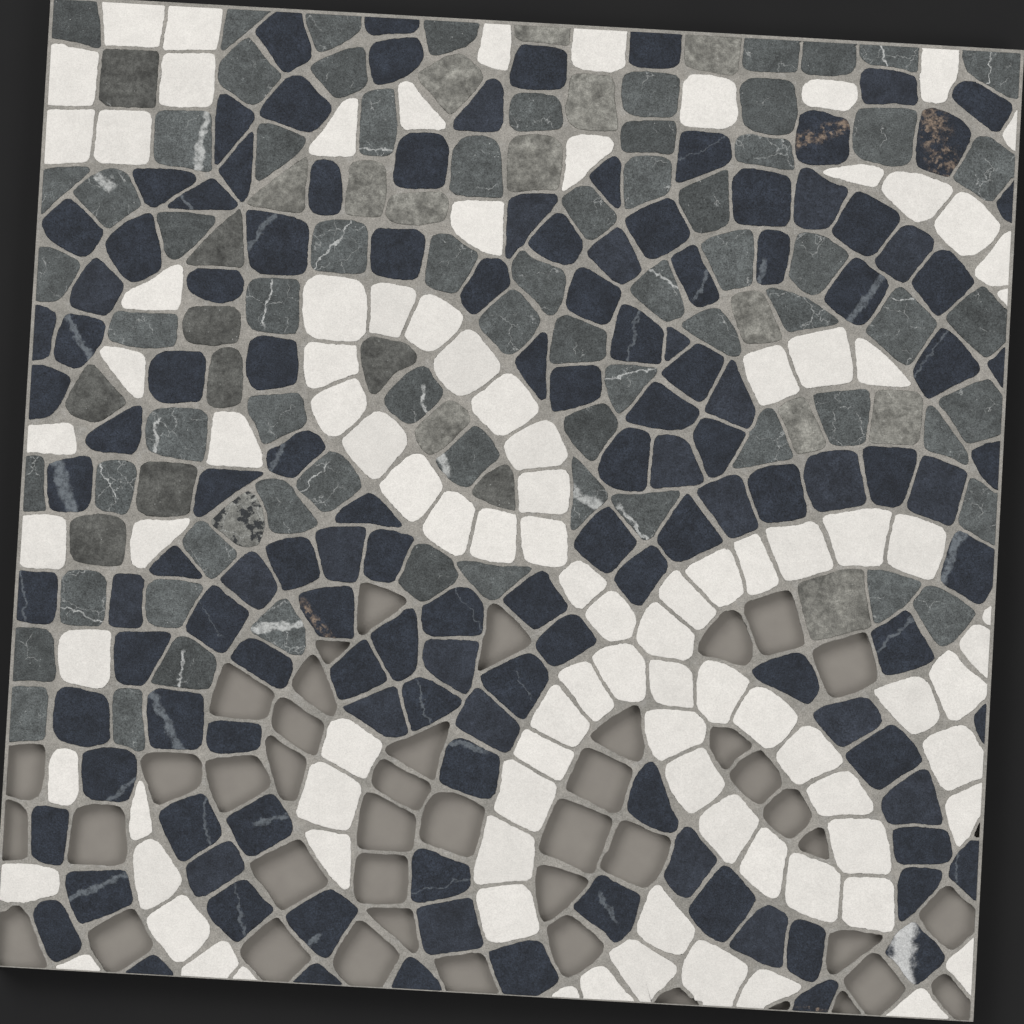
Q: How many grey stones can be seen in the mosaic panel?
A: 94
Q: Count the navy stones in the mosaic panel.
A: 129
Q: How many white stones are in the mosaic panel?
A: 98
